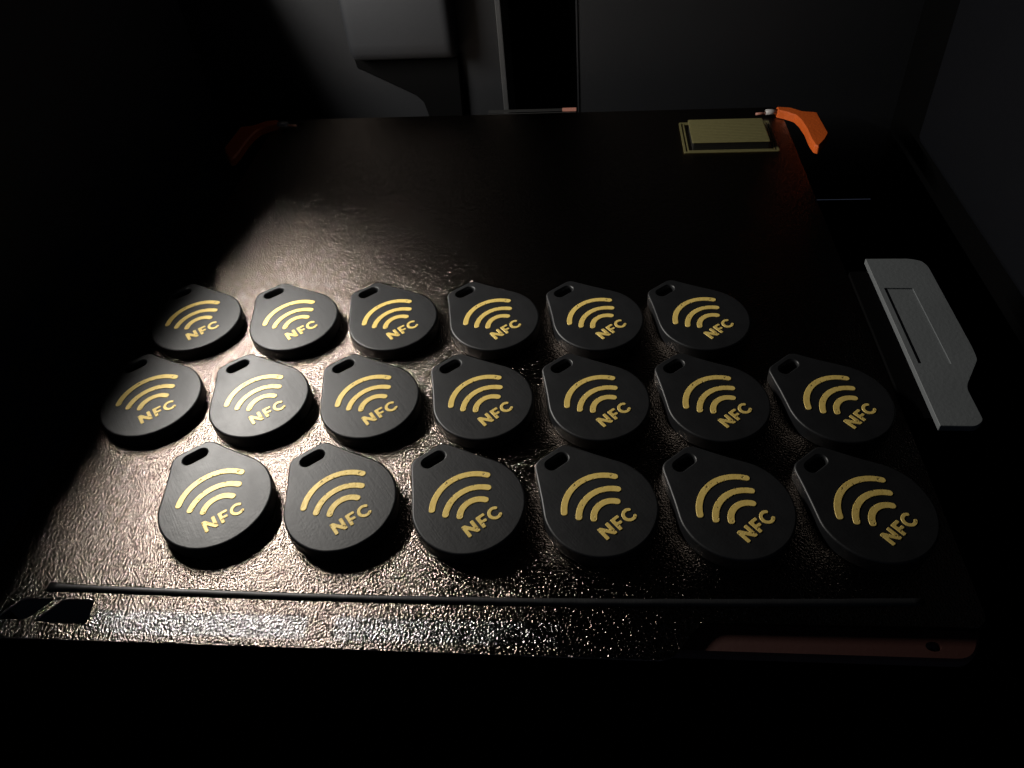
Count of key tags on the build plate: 19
